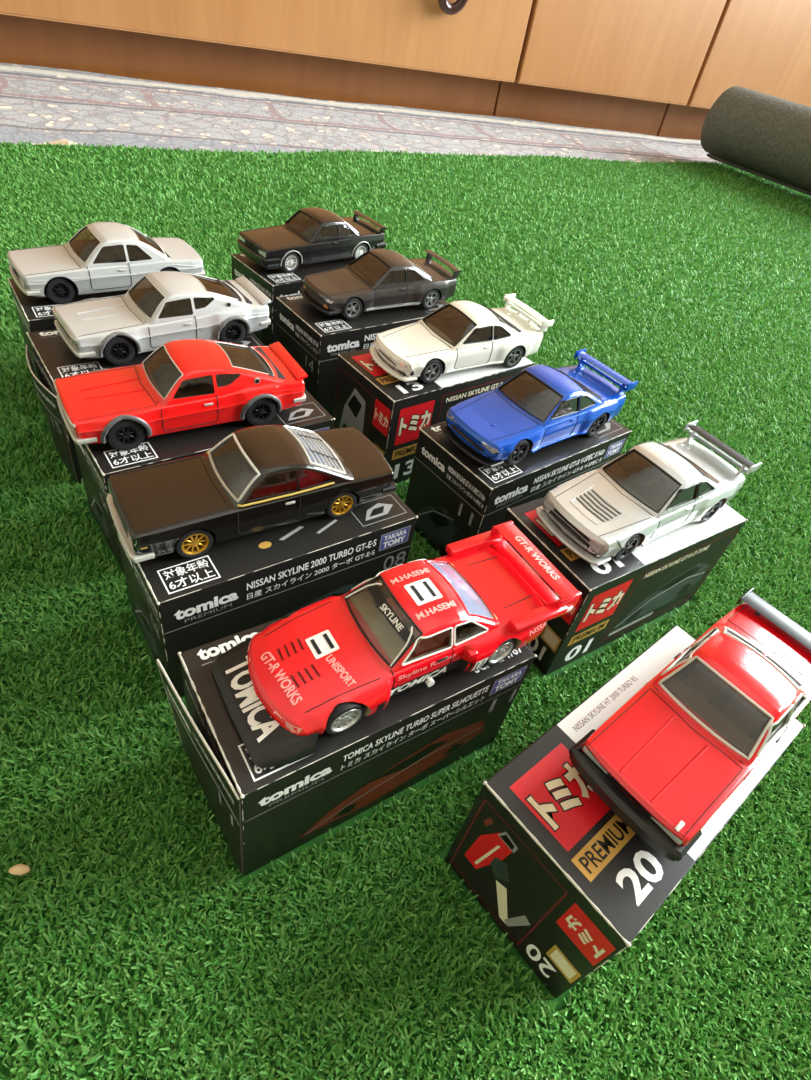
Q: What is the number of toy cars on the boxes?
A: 11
